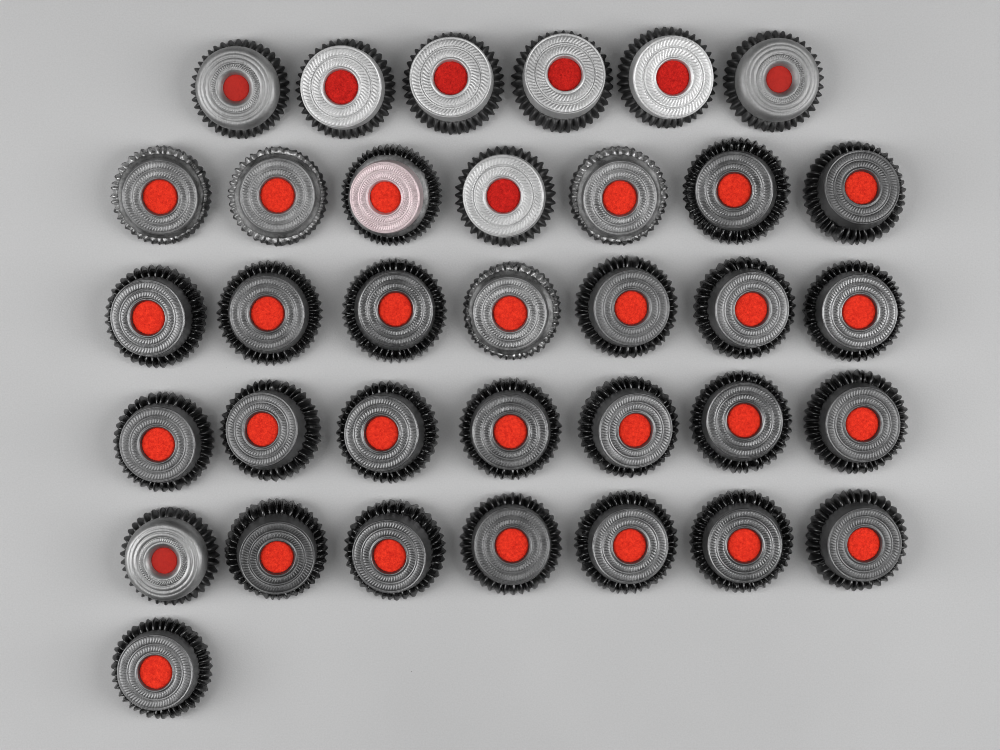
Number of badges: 35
